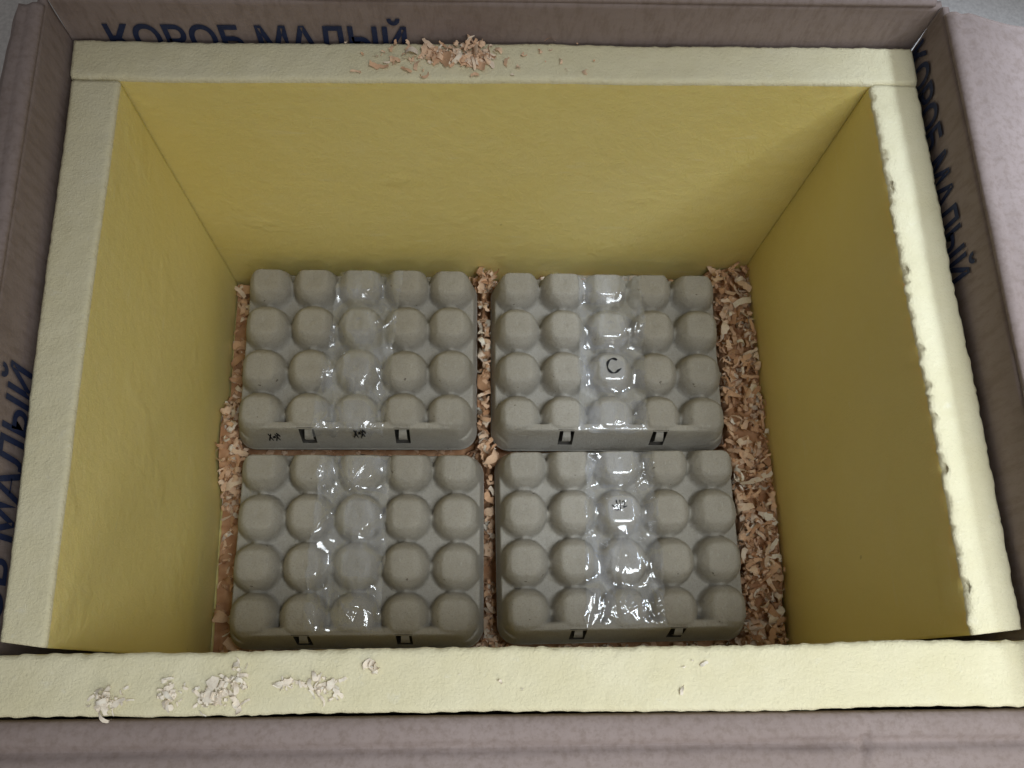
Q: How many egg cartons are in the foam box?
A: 4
